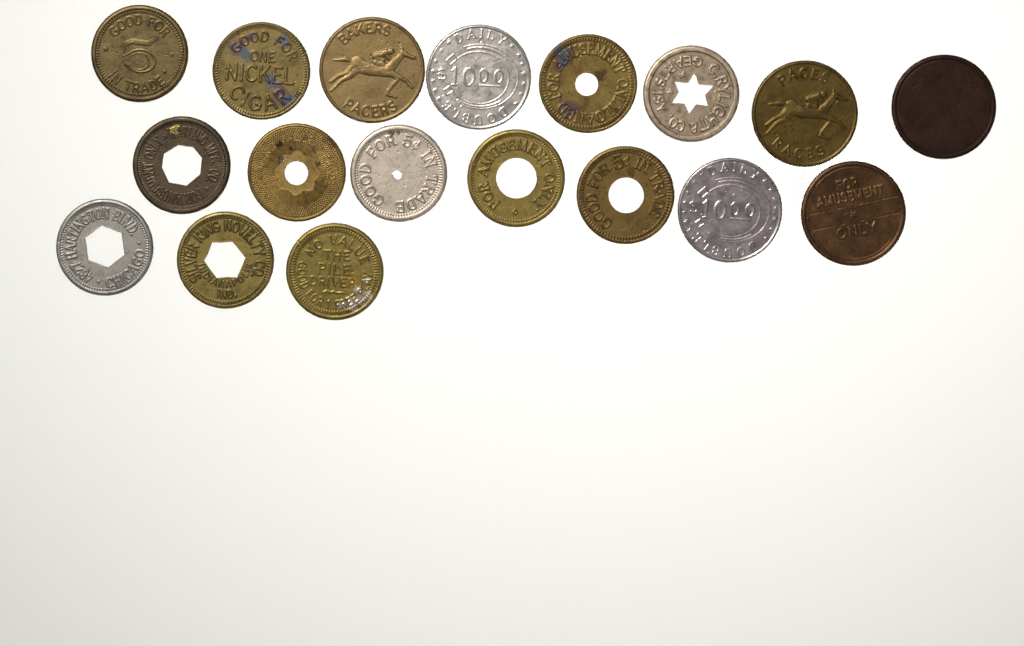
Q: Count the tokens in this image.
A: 18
